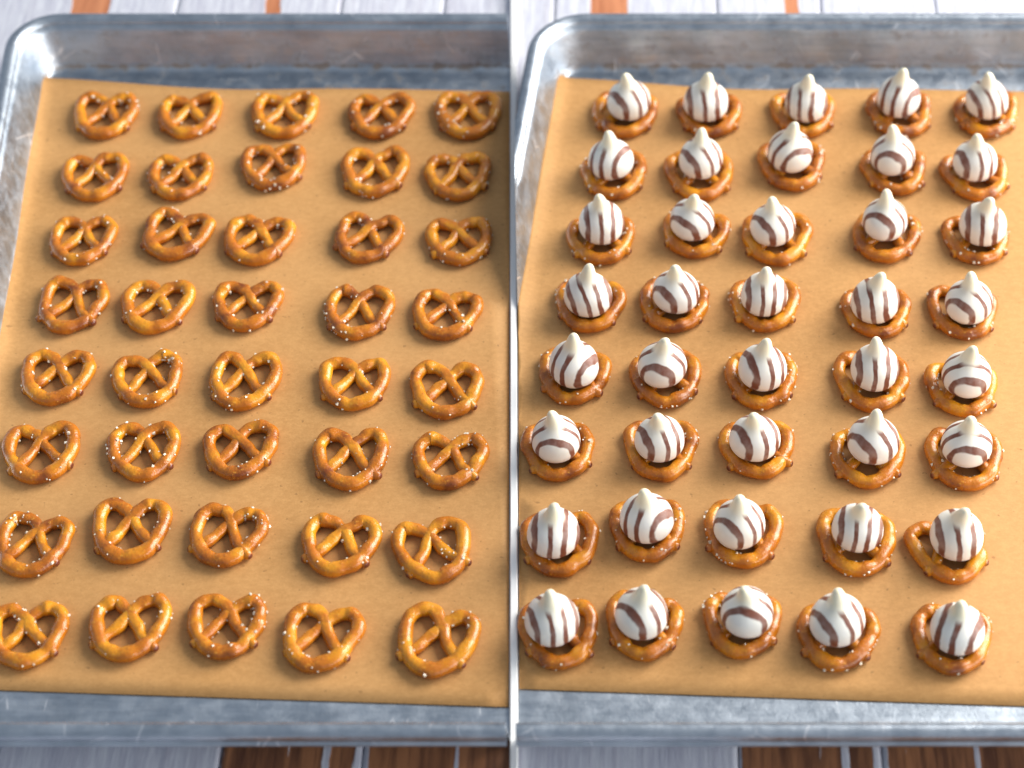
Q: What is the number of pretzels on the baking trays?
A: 80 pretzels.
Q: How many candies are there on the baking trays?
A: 40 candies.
